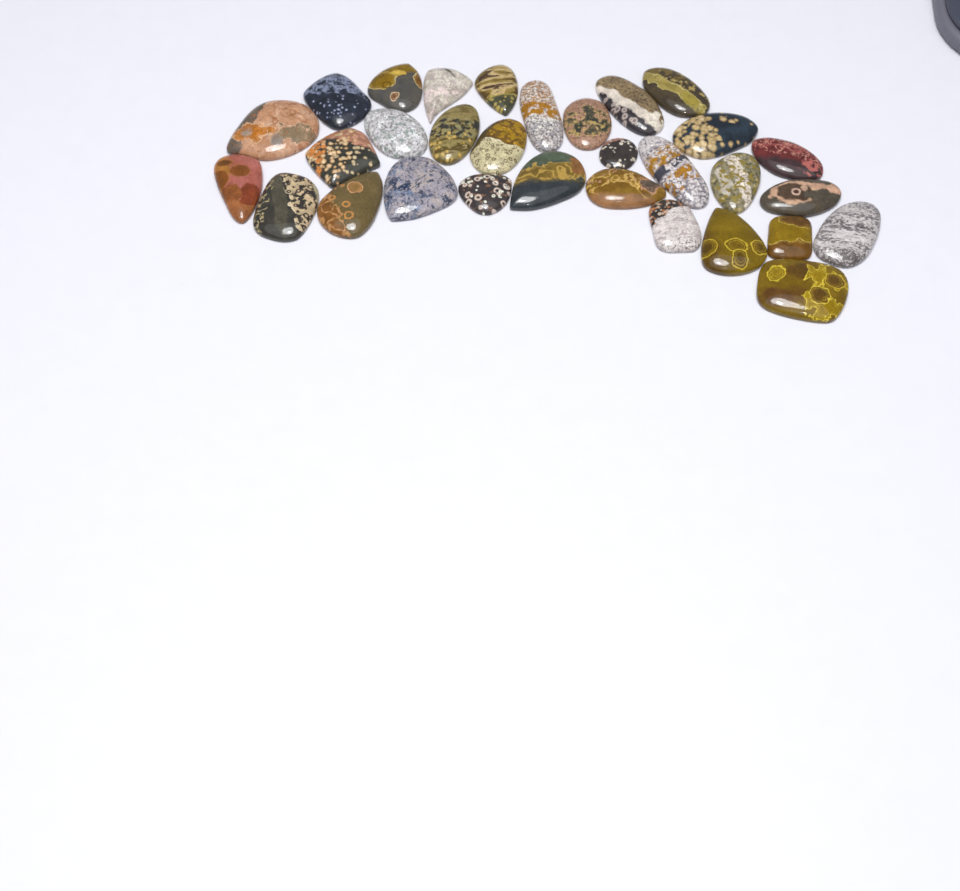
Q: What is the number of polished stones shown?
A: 31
